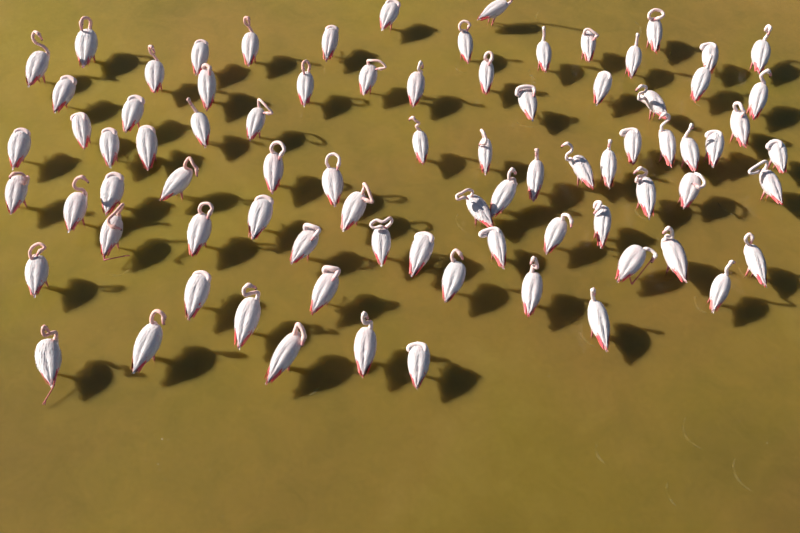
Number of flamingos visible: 81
